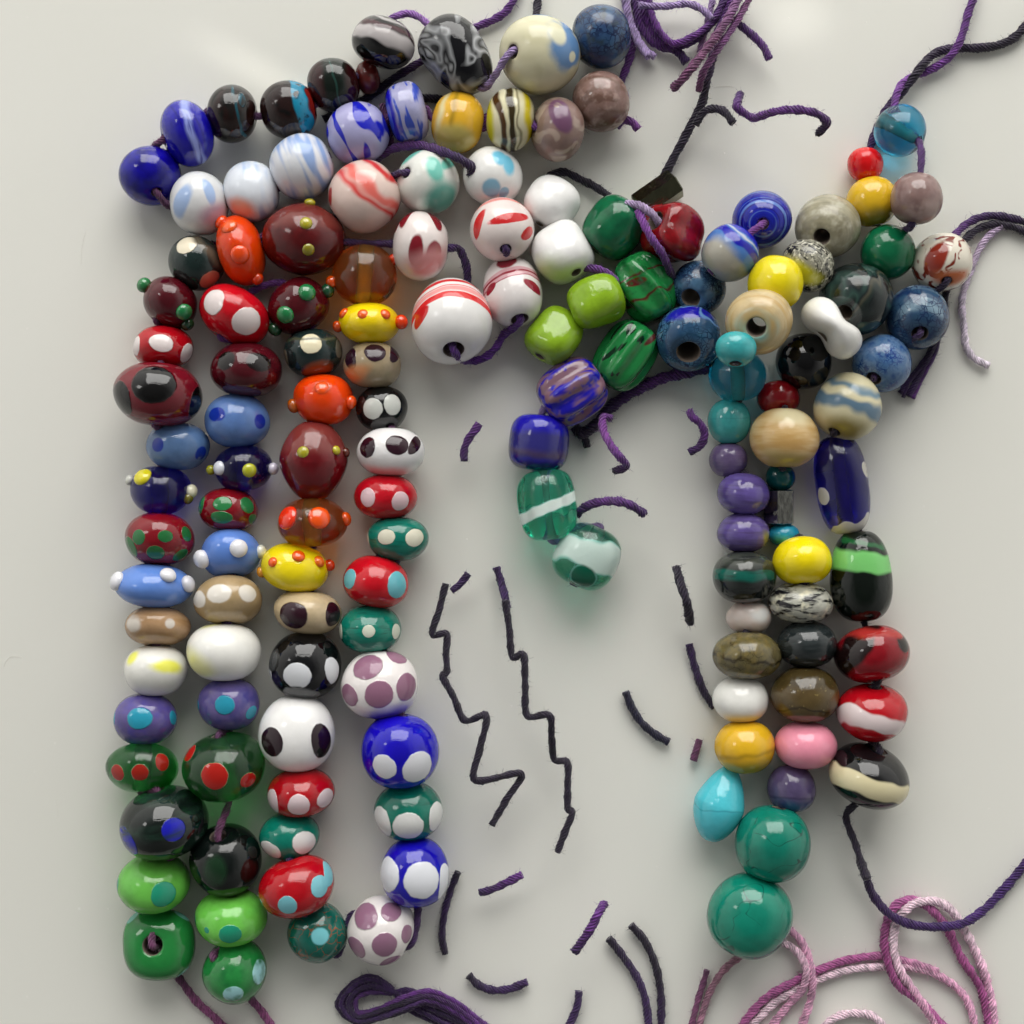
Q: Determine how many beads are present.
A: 146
